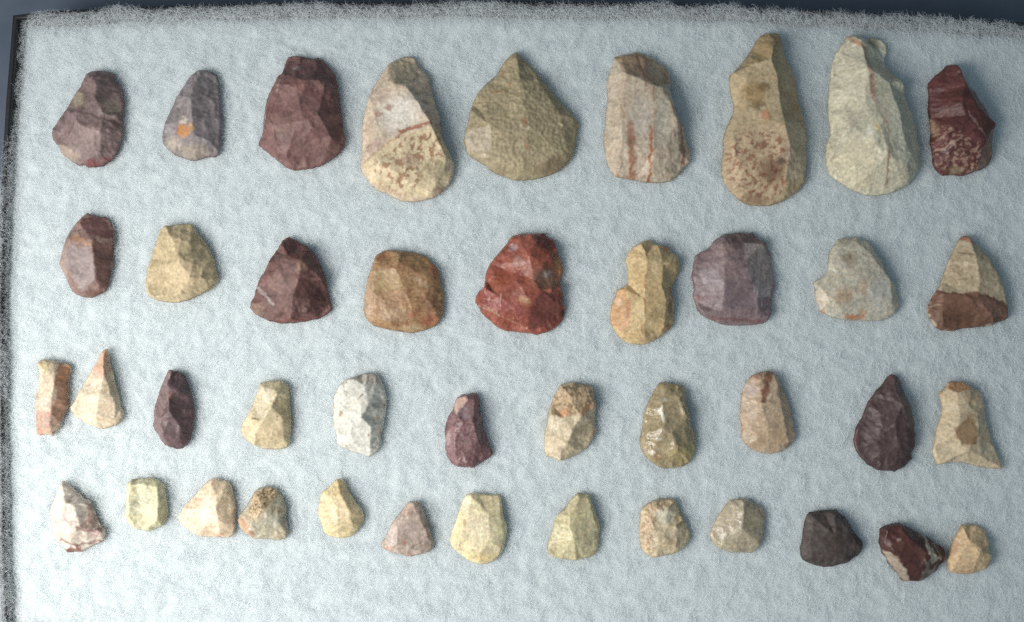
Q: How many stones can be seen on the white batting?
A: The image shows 42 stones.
